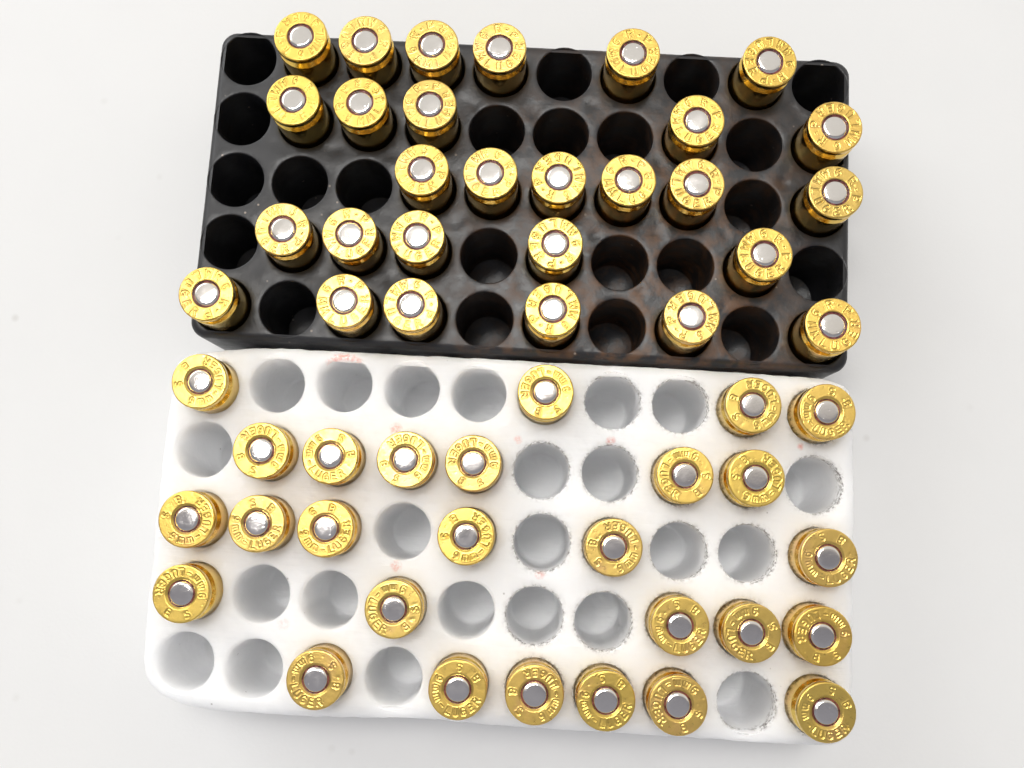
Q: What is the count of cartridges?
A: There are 55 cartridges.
